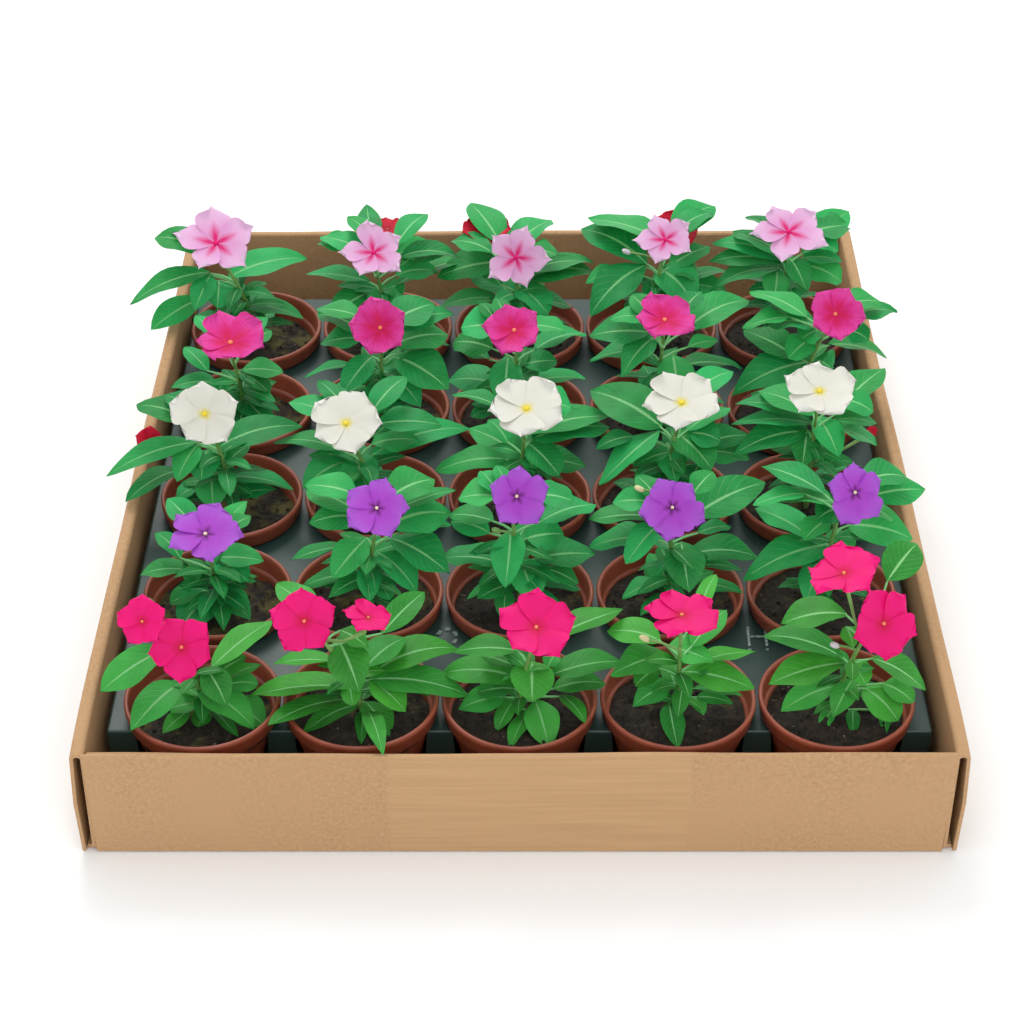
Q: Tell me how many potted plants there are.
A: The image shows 25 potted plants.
